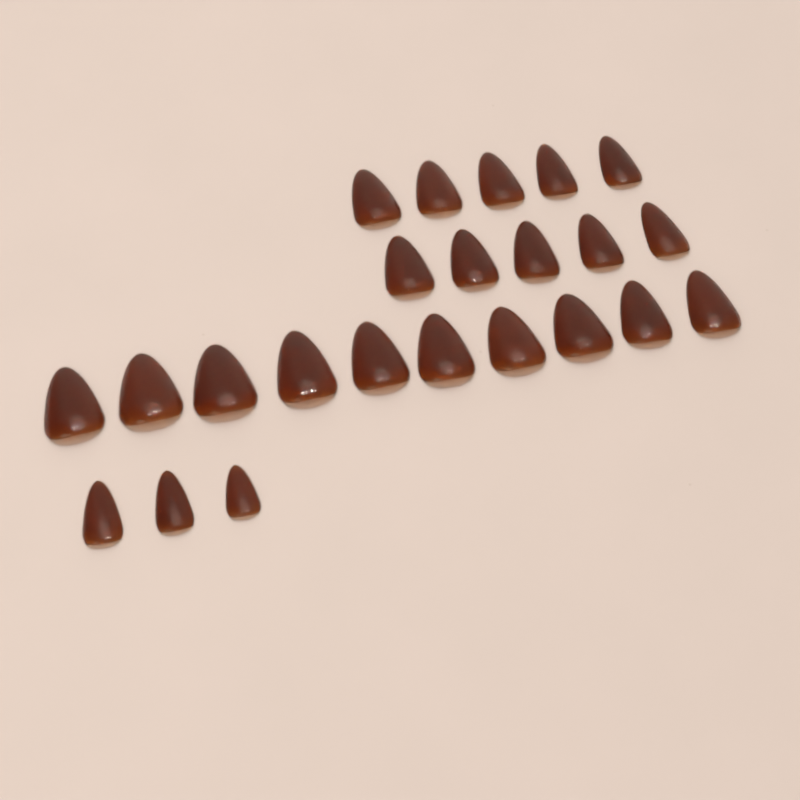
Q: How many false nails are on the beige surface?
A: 23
